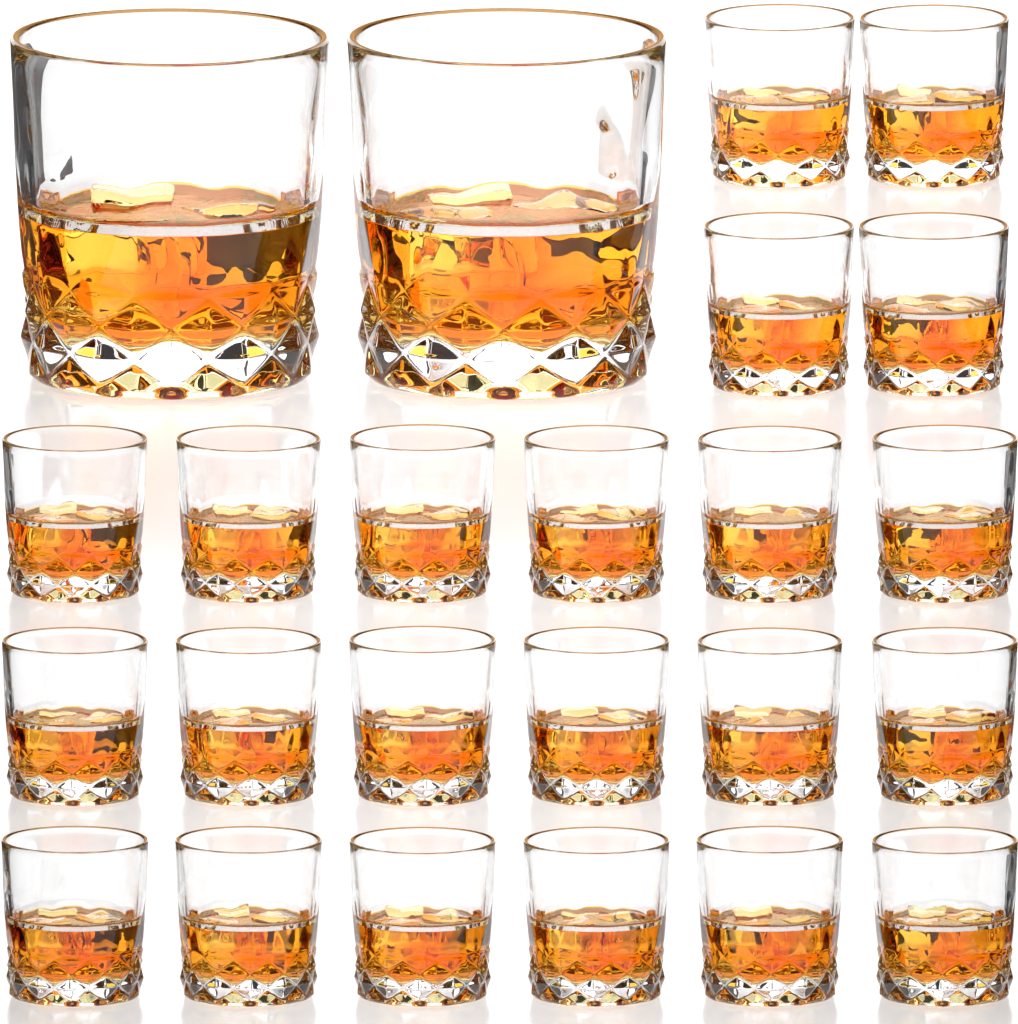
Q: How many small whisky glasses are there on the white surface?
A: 22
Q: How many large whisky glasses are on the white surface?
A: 2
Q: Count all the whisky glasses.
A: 24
